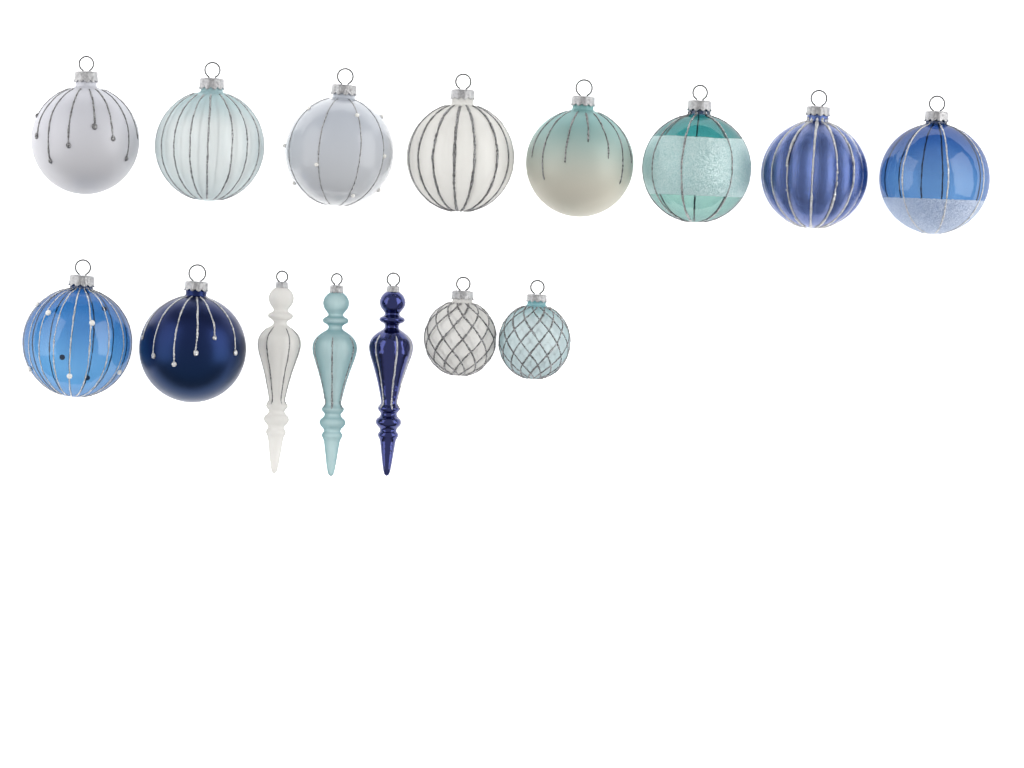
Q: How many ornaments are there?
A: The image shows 15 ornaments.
